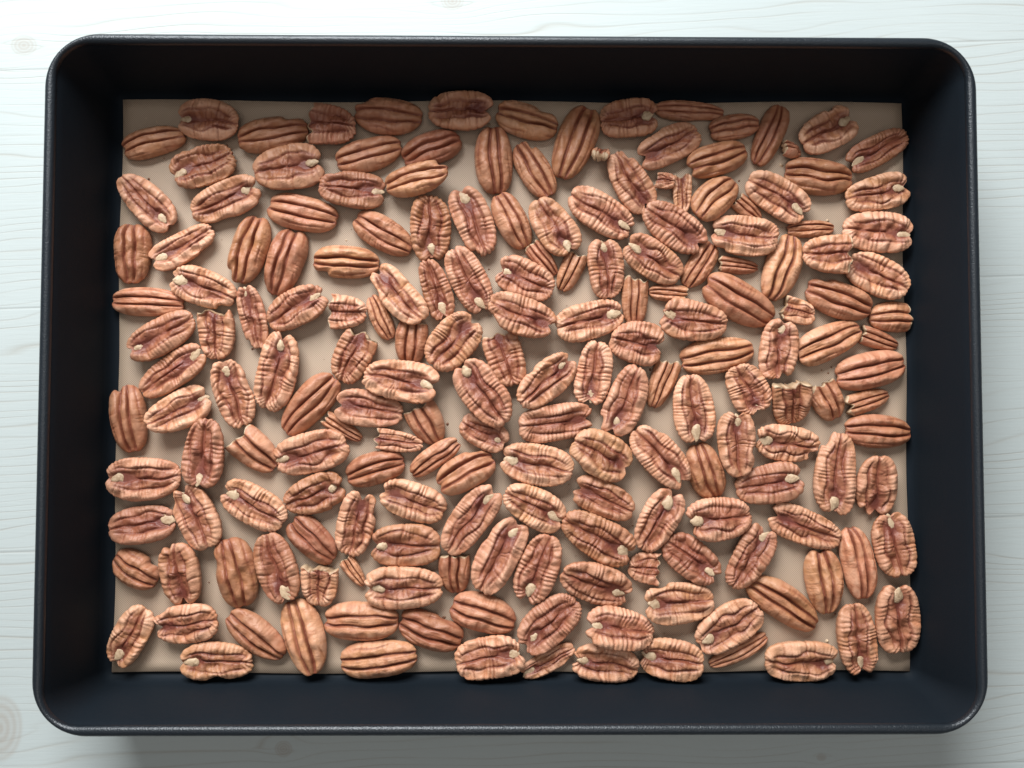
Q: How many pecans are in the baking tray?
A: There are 186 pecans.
